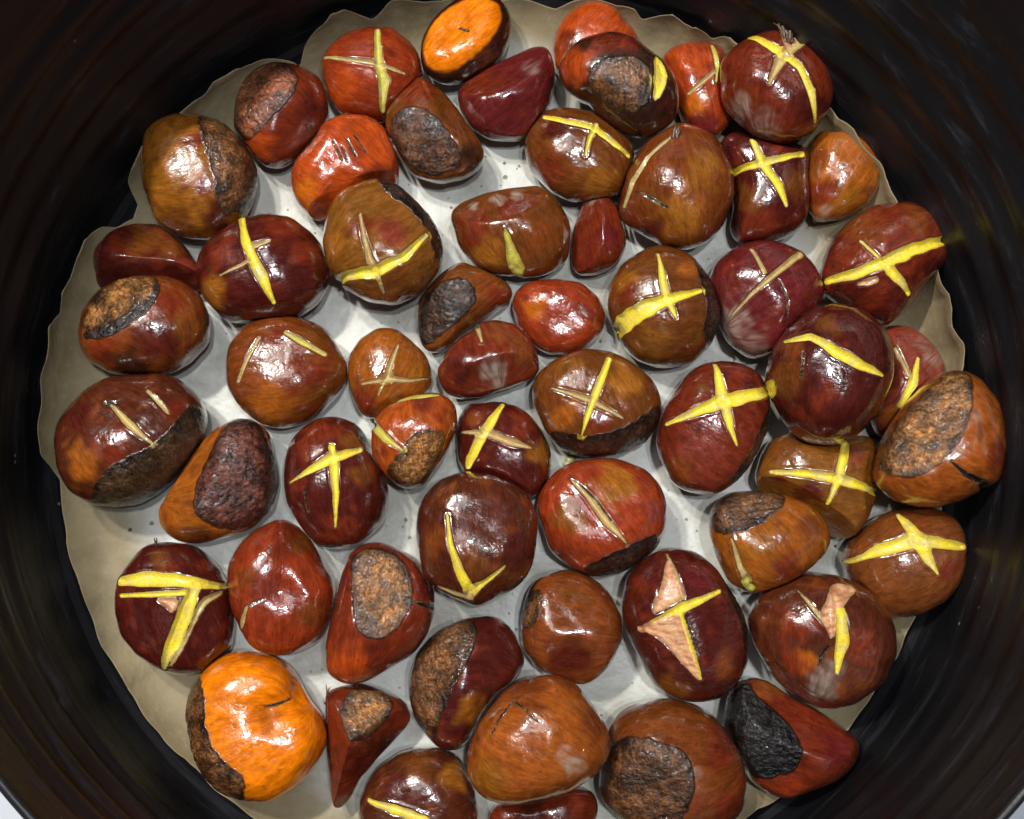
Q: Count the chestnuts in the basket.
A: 58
